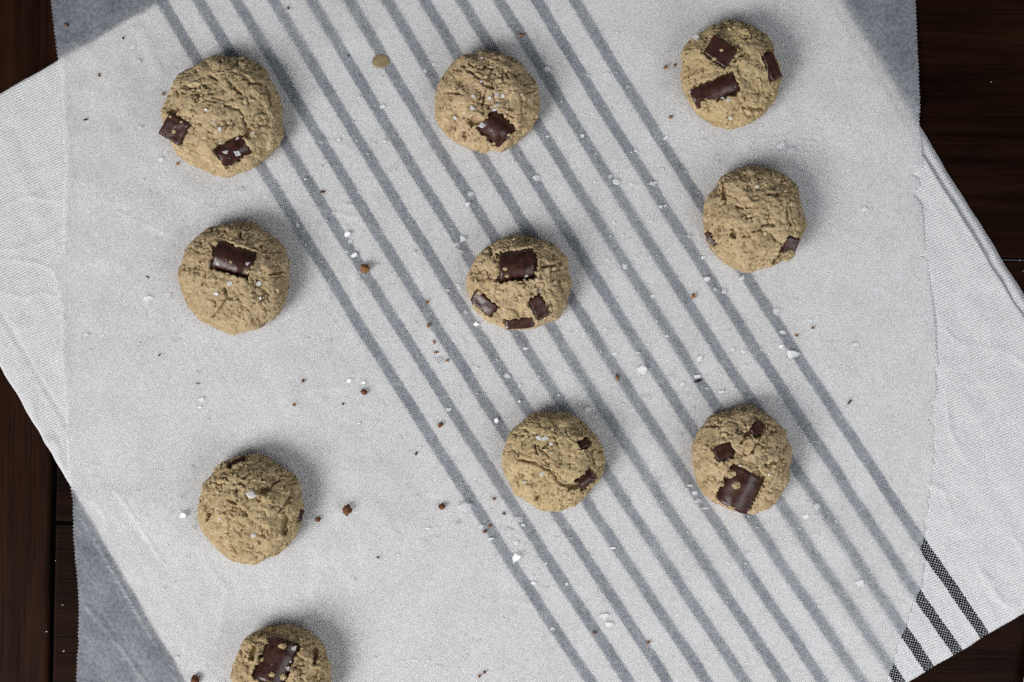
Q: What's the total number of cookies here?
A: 10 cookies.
